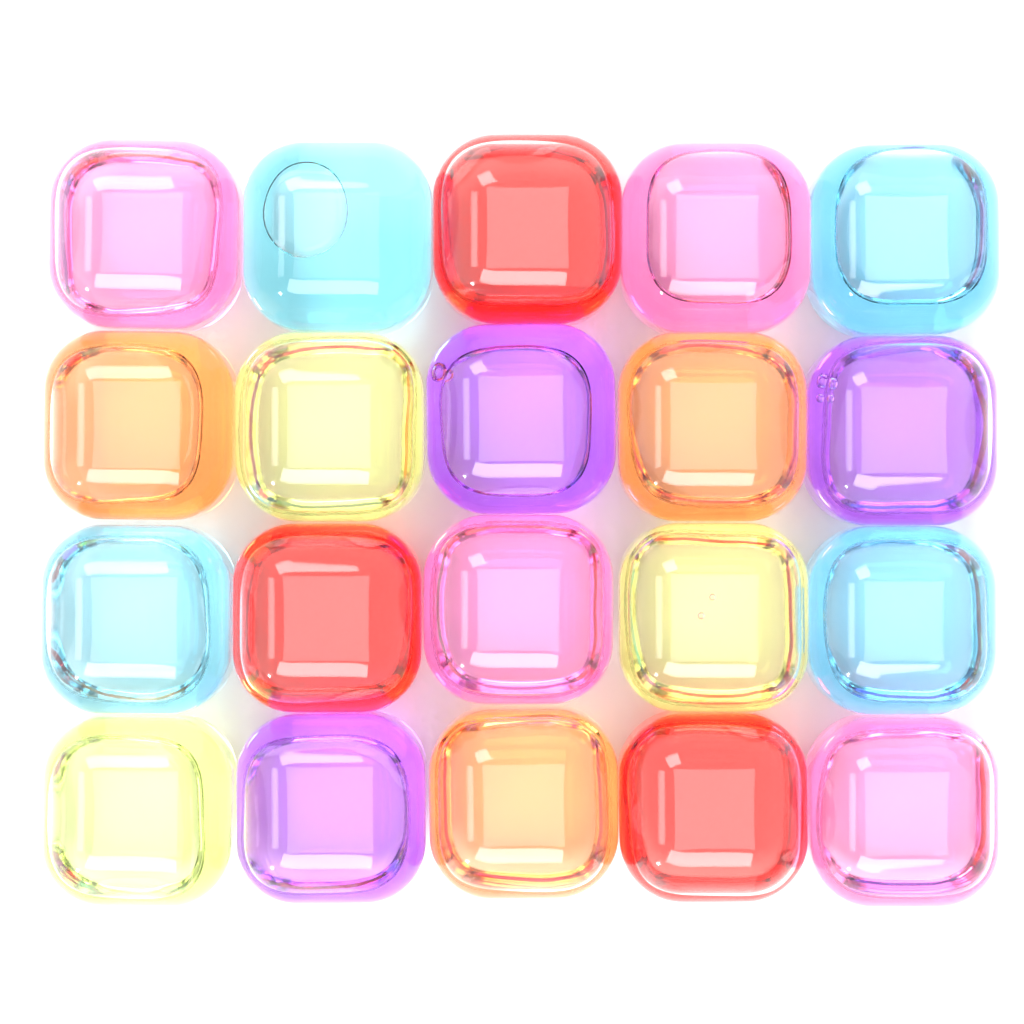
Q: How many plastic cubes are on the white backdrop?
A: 20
